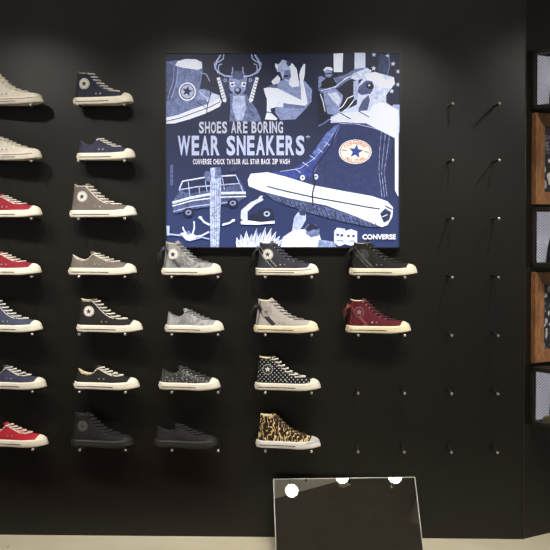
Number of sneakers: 24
